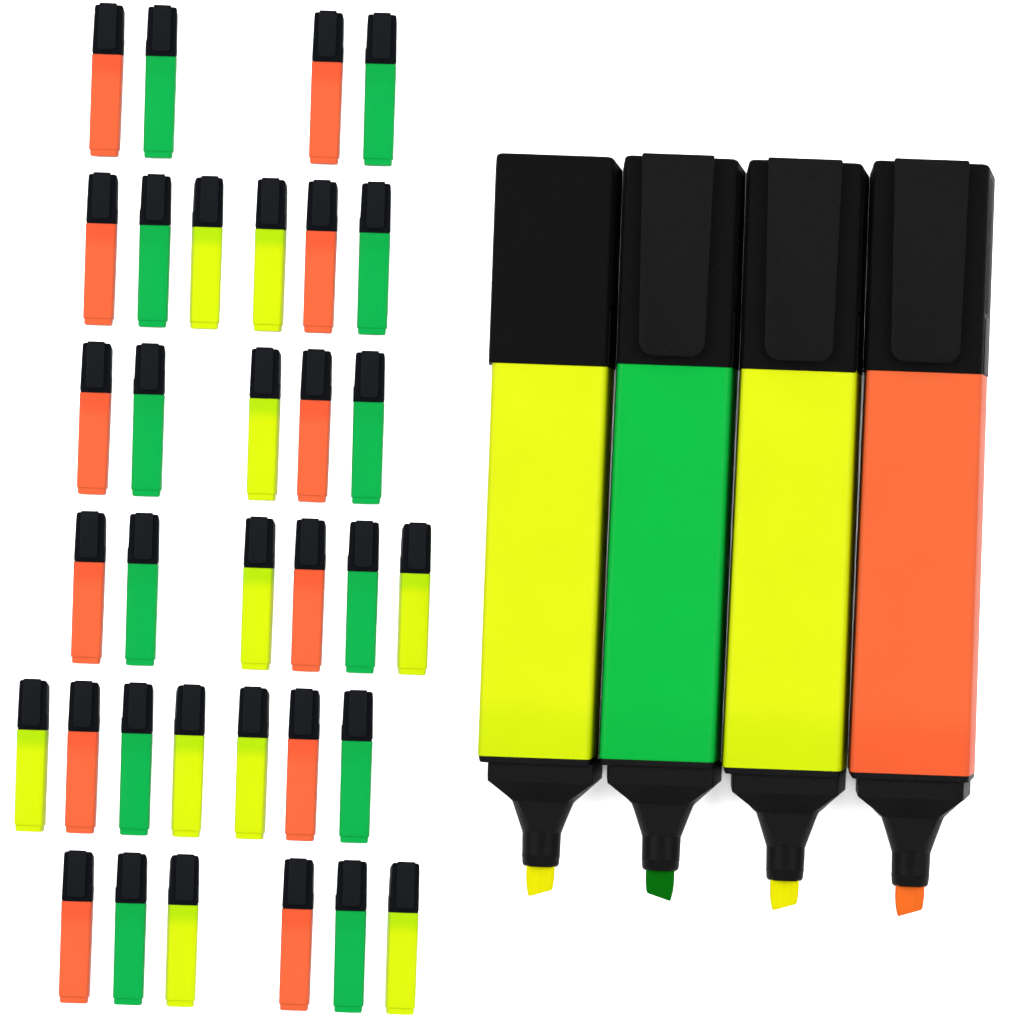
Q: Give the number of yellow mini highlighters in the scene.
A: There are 10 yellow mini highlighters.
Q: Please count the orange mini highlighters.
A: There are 12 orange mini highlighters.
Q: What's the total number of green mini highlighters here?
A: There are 12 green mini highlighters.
